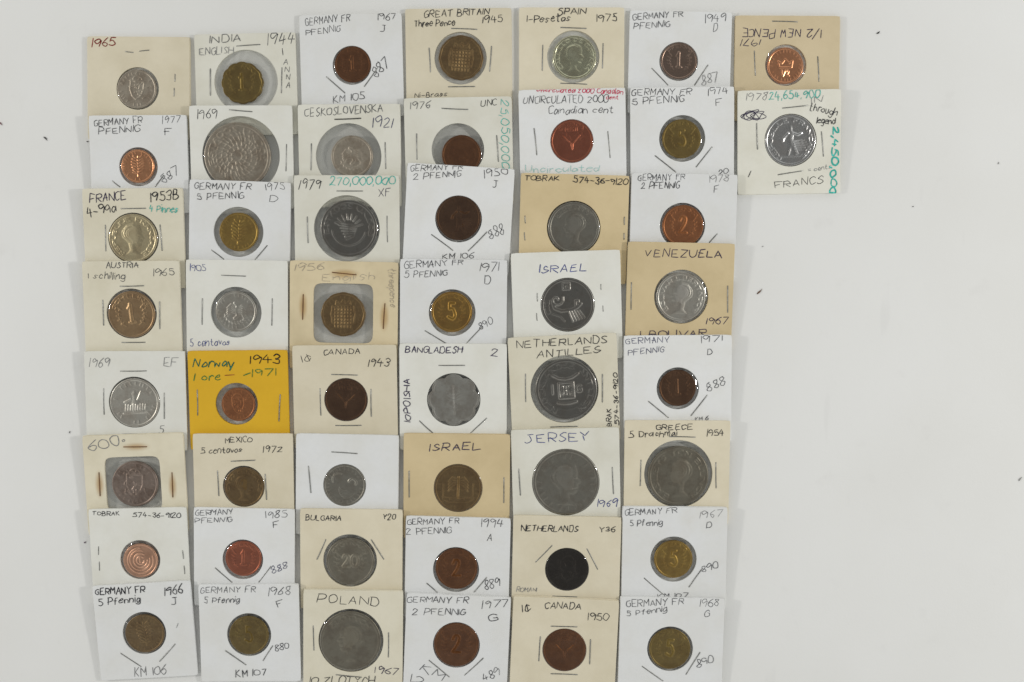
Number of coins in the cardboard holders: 50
